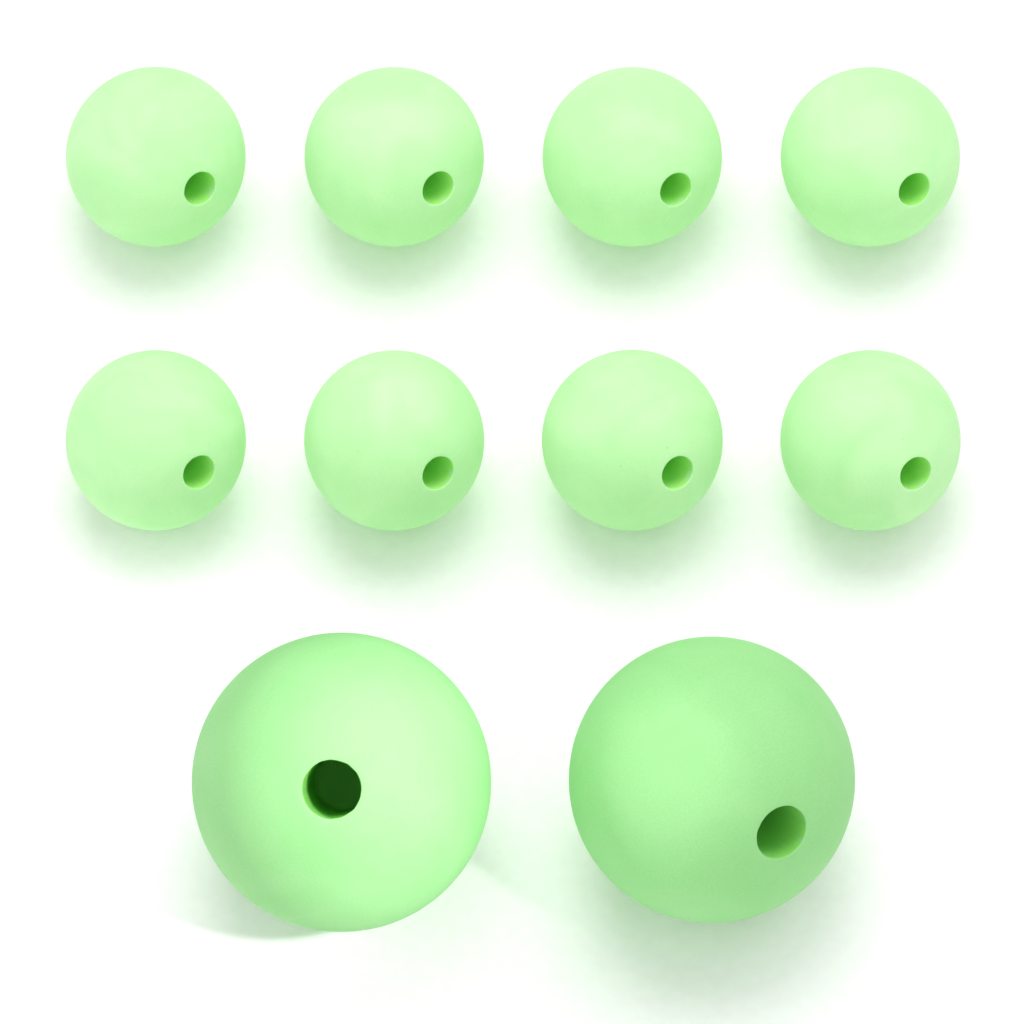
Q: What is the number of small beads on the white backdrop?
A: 8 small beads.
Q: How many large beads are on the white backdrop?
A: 2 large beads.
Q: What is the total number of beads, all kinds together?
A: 10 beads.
